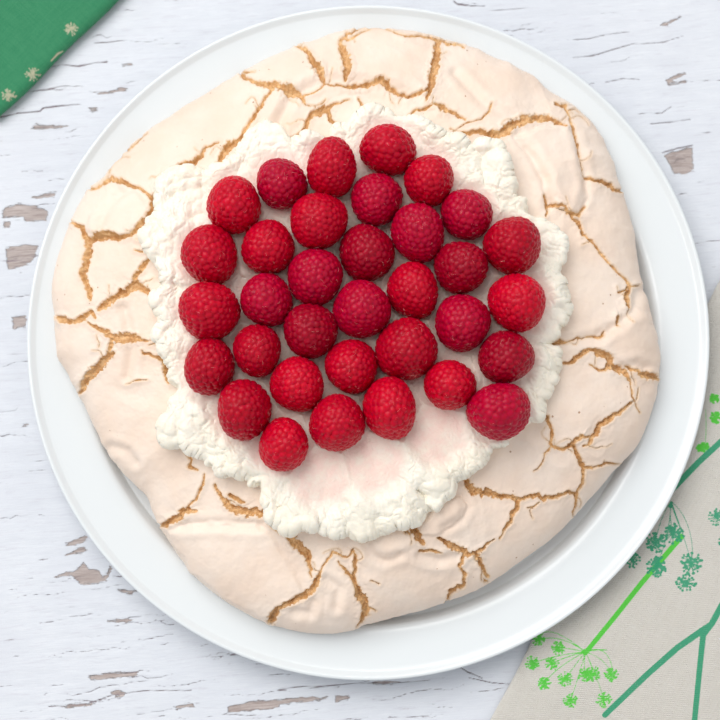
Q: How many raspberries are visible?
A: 34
